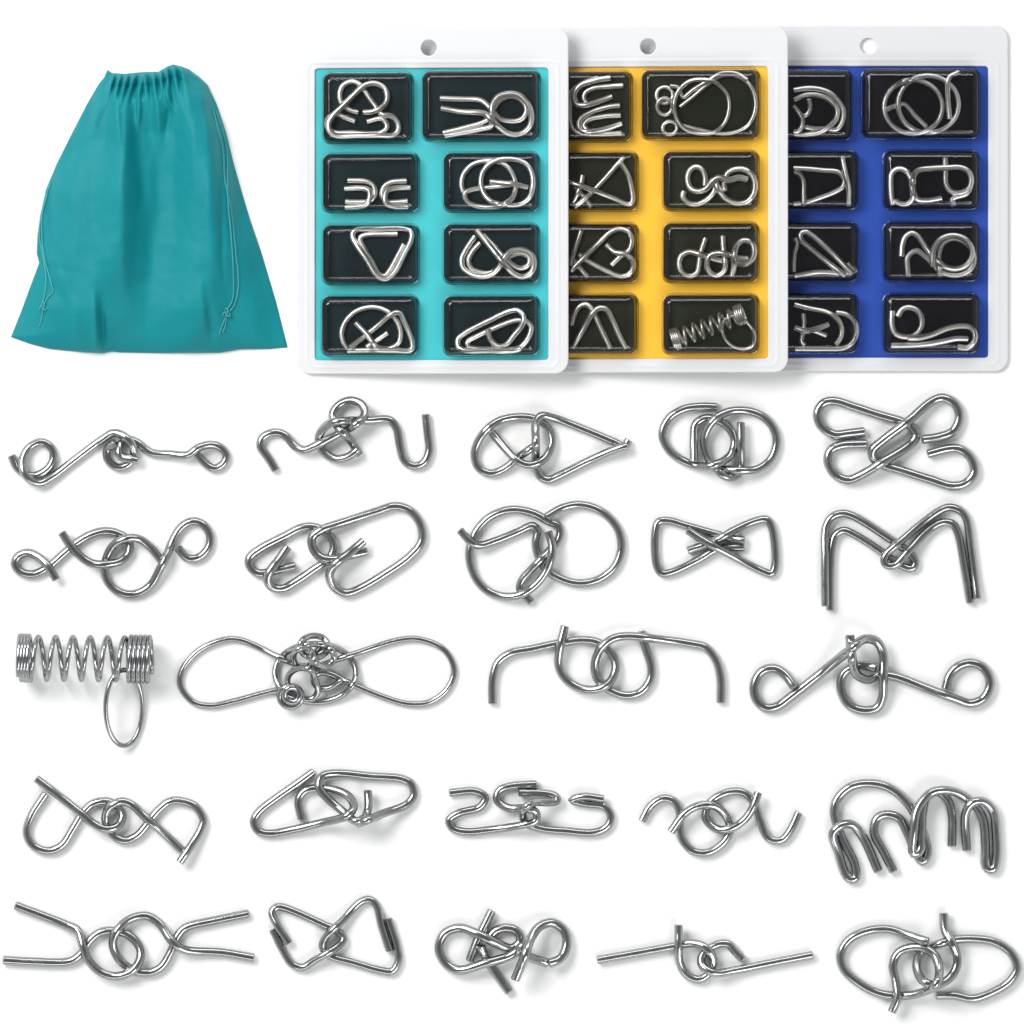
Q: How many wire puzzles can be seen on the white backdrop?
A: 48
